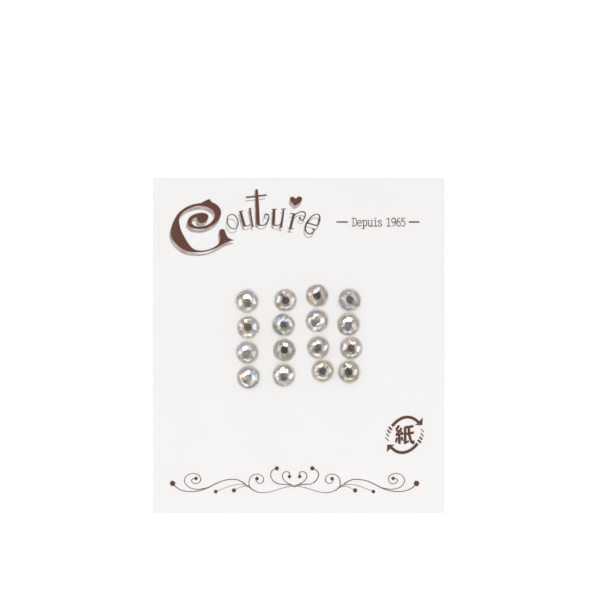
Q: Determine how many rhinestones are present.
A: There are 16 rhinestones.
